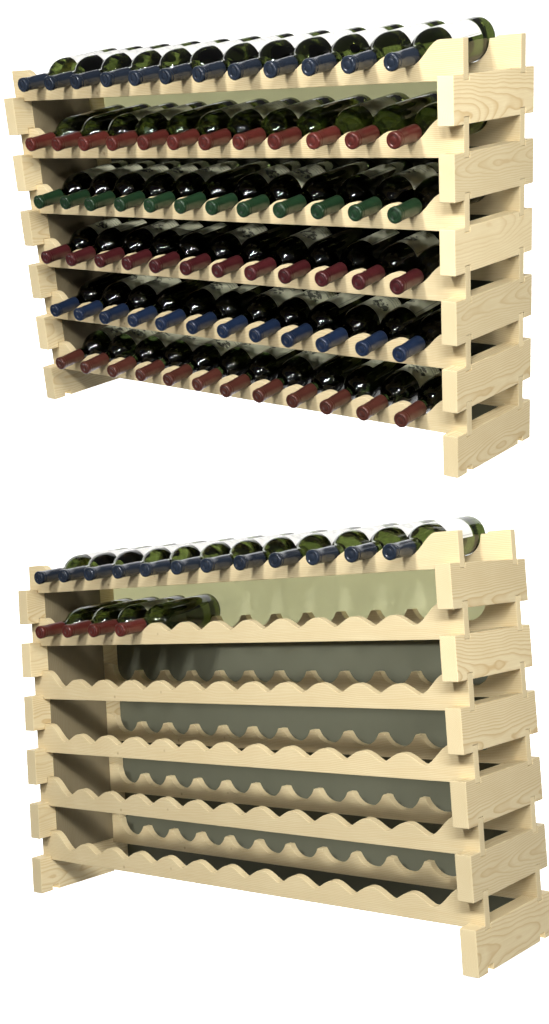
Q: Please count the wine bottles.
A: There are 88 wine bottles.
